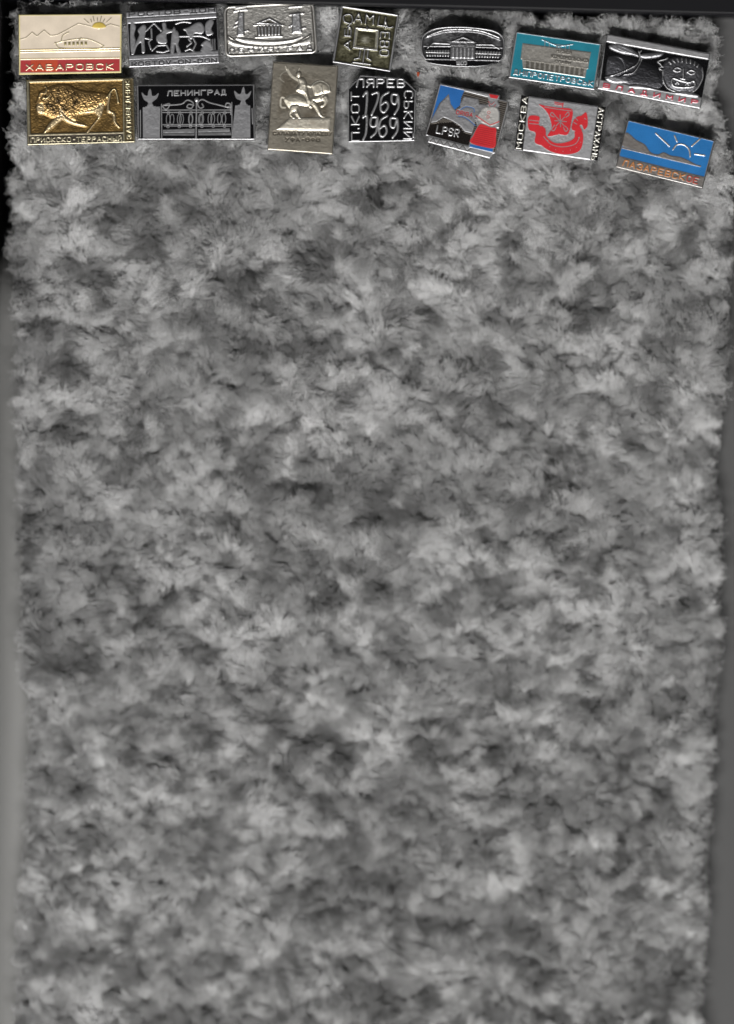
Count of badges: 14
